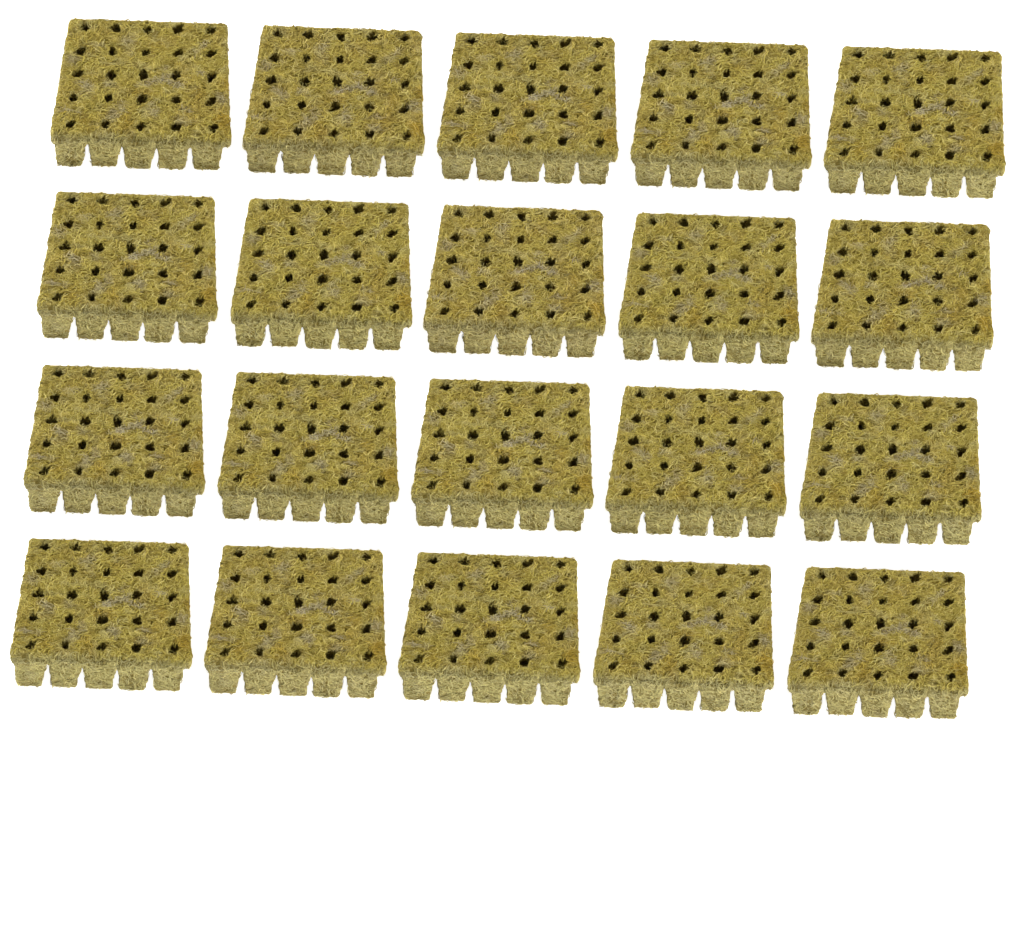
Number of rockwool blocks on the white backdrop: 20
